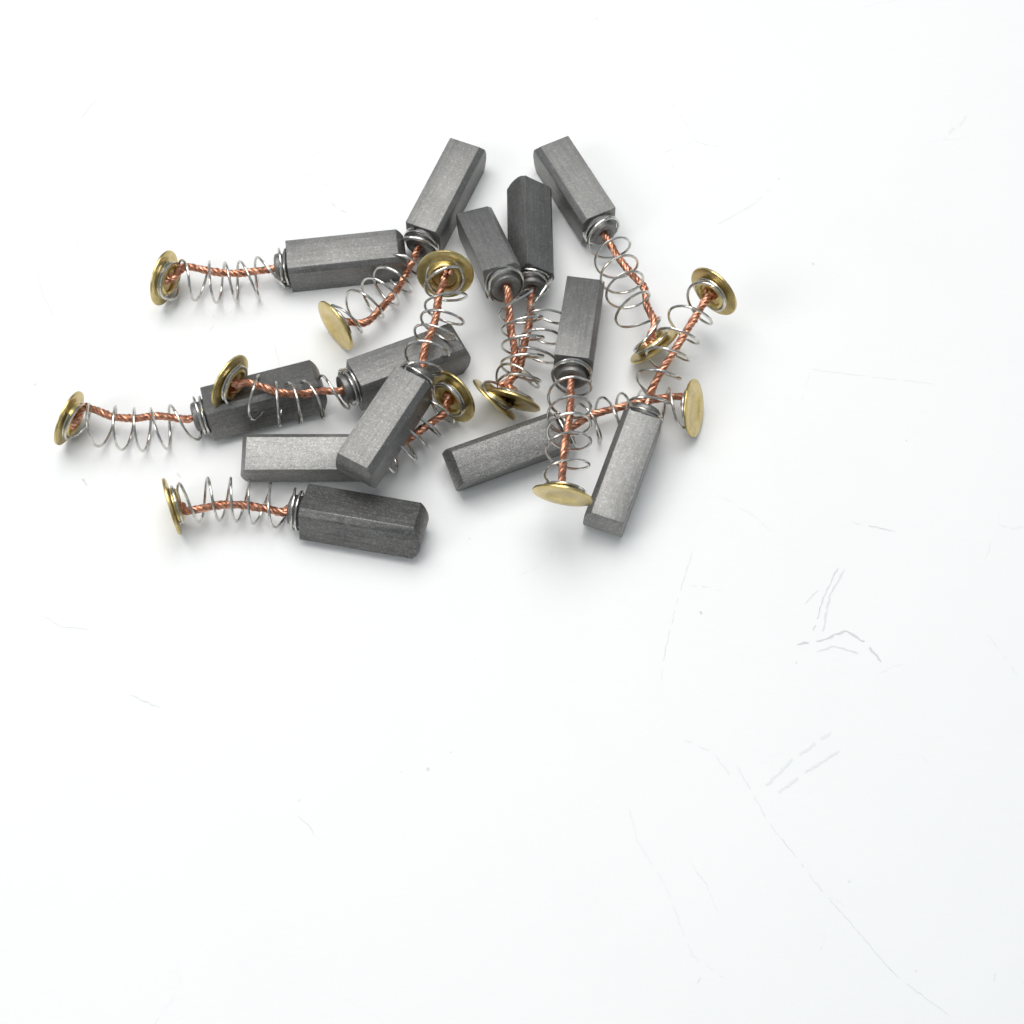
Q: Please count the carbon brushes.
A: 13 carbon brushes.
